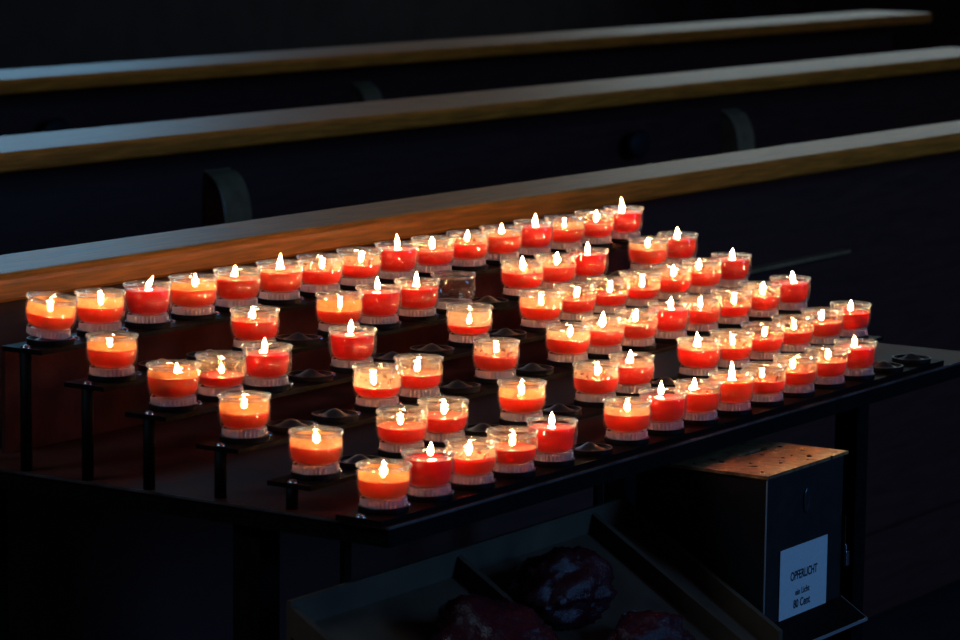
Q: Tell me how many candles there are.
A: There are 75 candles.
